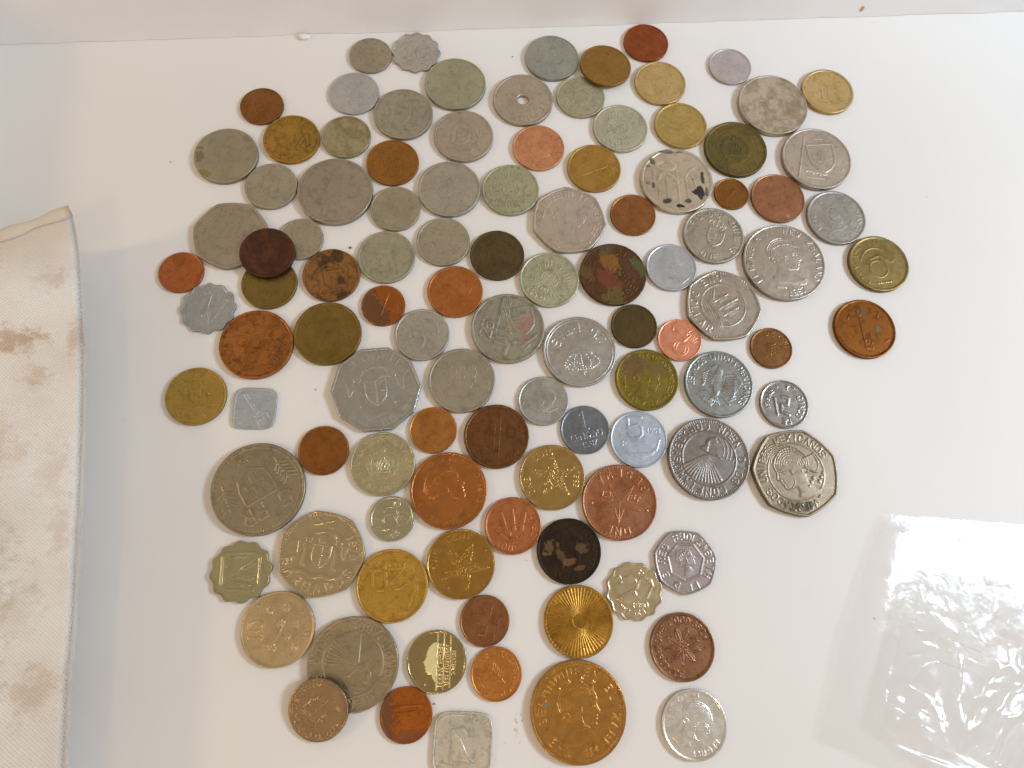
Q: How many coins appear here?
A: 106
